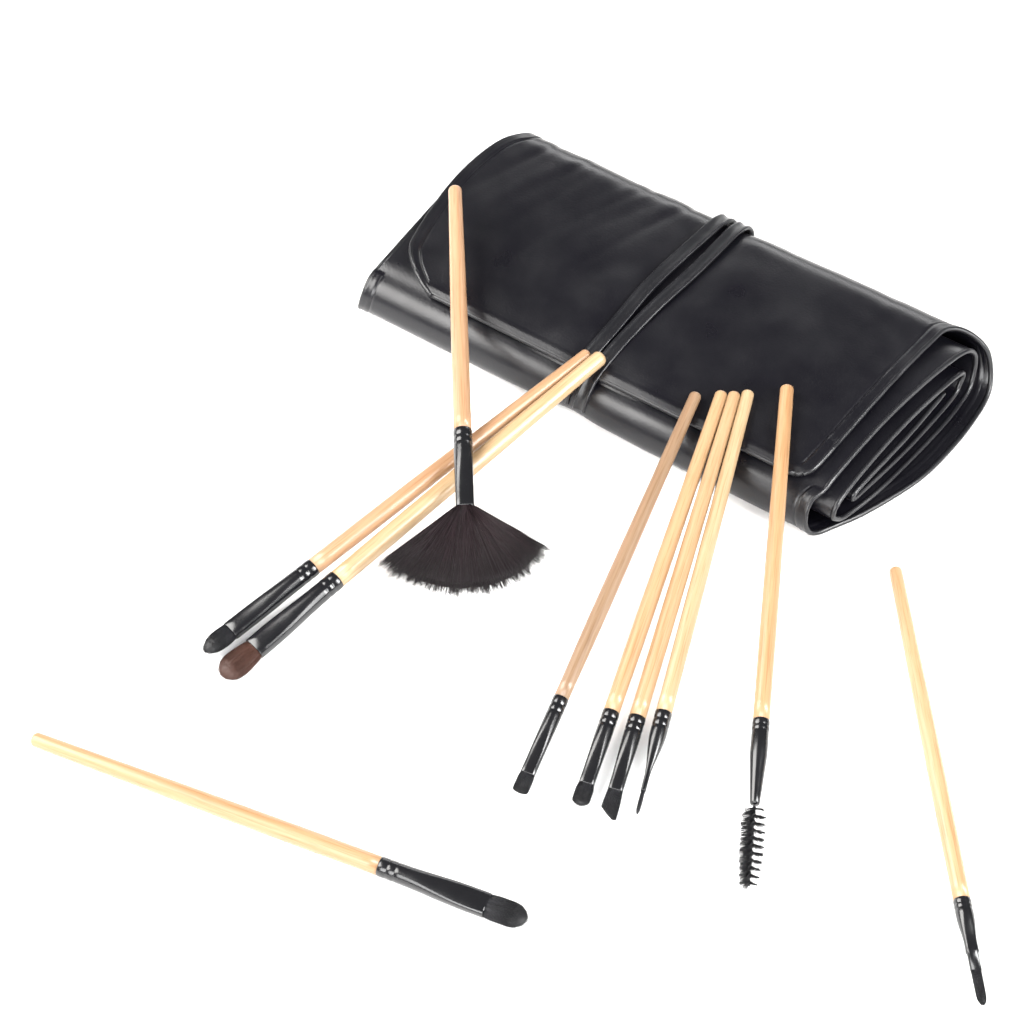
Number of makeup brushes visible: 10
